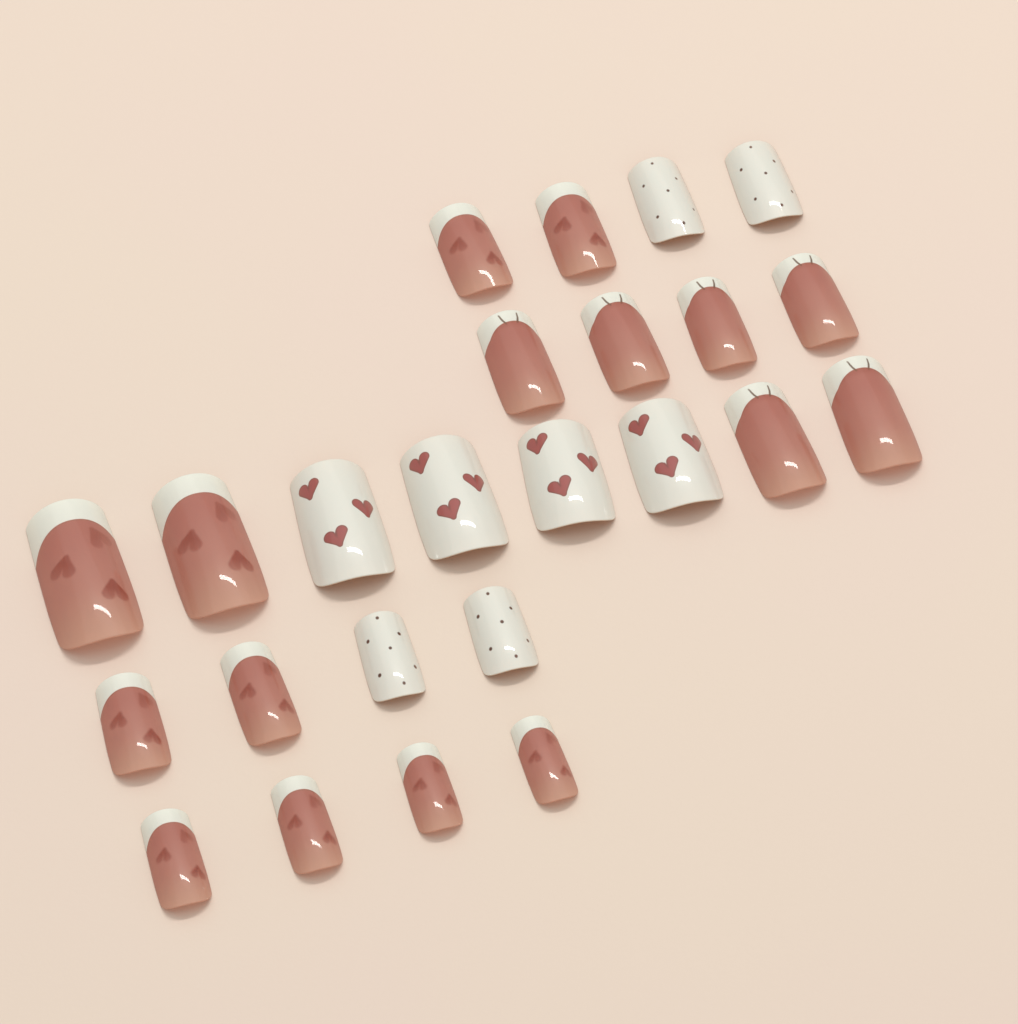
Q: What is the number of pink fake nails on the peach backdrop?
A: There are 16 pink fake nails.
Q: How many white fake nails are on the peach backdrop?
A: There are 8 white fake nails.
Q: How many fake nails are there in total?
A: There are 24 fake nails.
